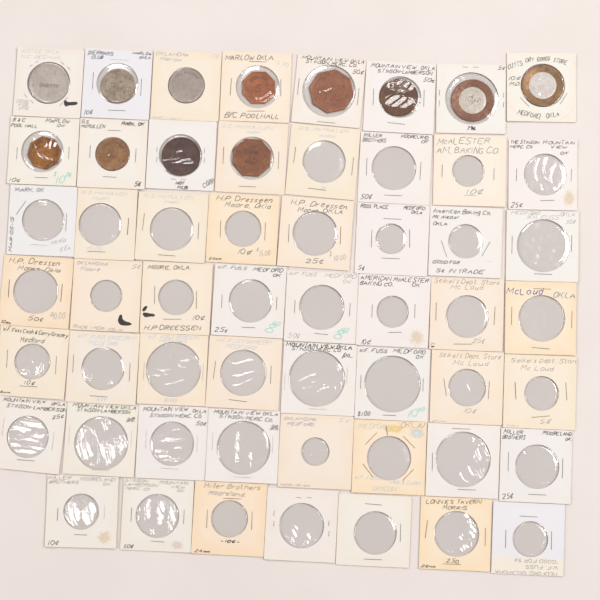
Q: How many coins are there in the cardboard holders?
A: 12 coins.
